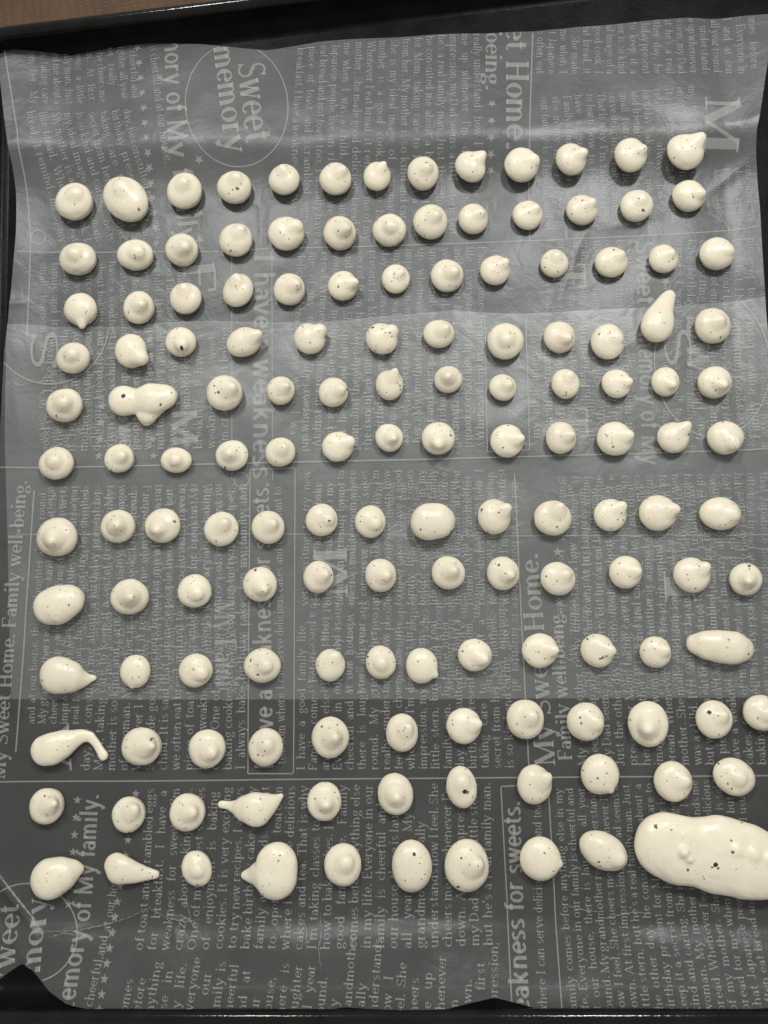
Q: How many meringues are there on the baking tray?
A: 146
